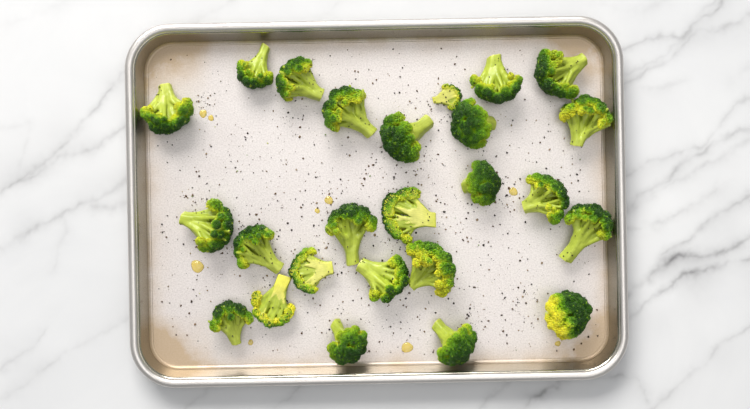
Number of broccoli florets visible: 25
